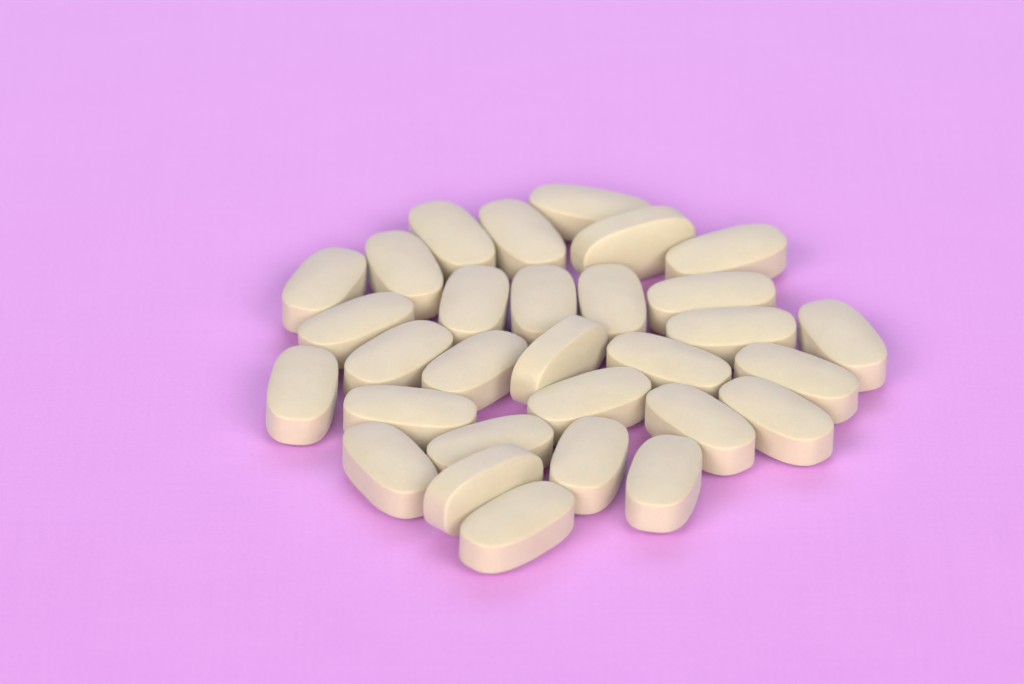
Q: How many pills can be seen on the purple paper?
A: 30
